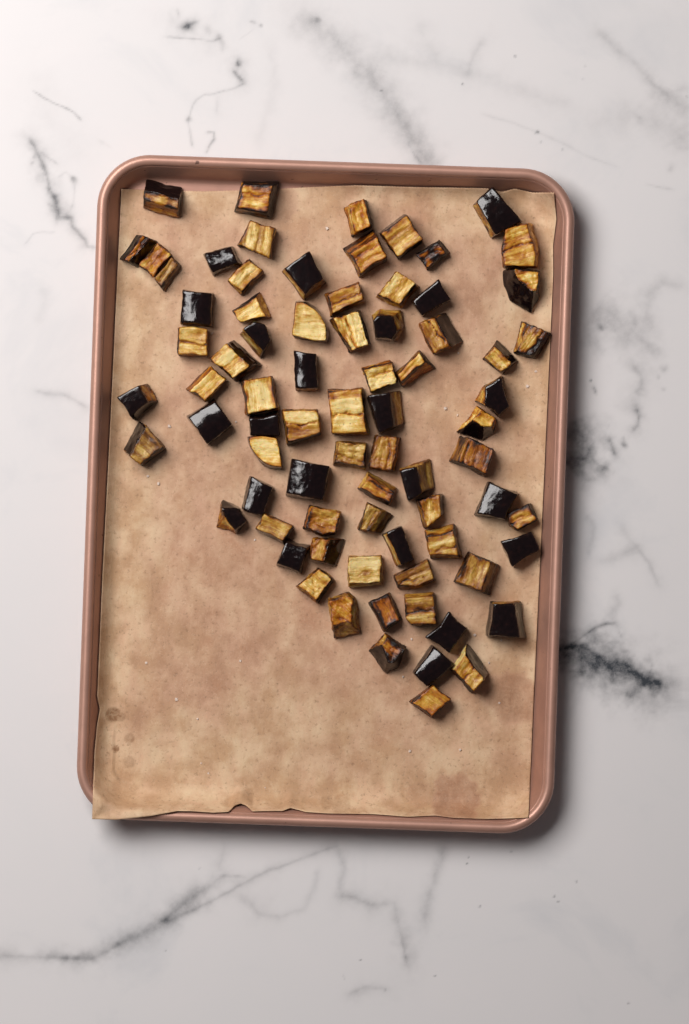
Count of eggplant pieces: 77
